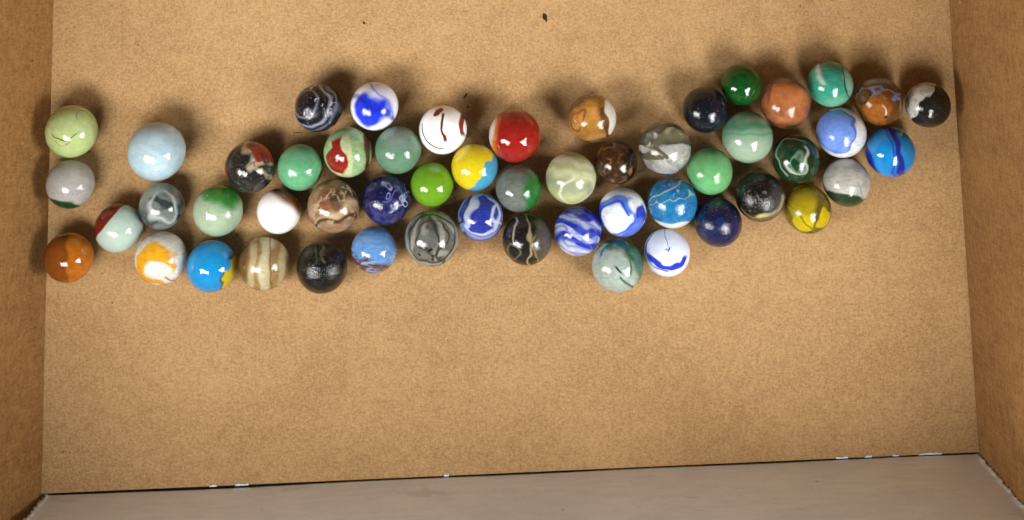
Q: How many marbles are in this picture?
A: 53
